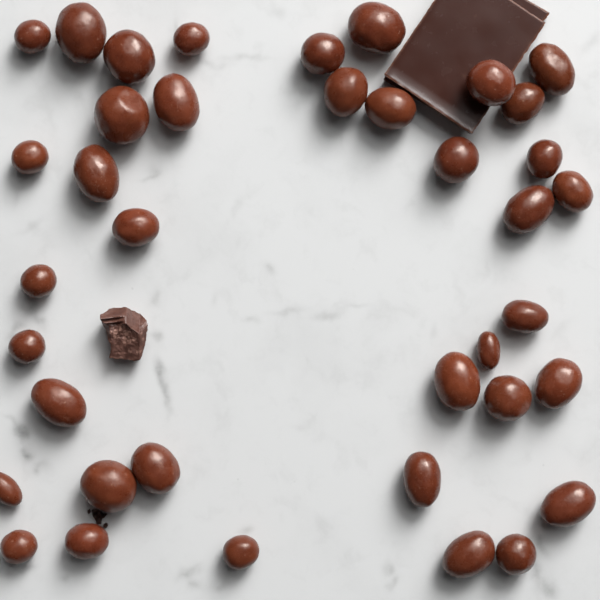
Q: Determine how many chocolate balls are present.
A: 38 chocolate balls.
